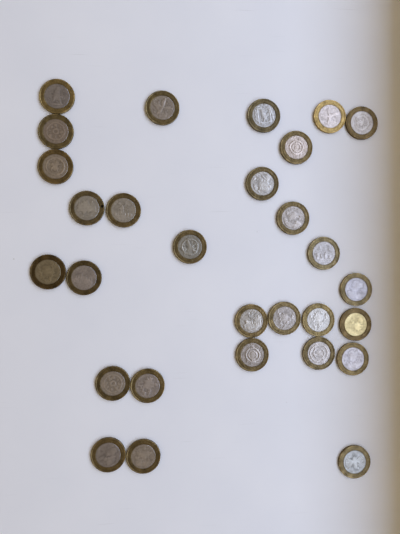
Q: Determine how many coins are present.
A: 29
